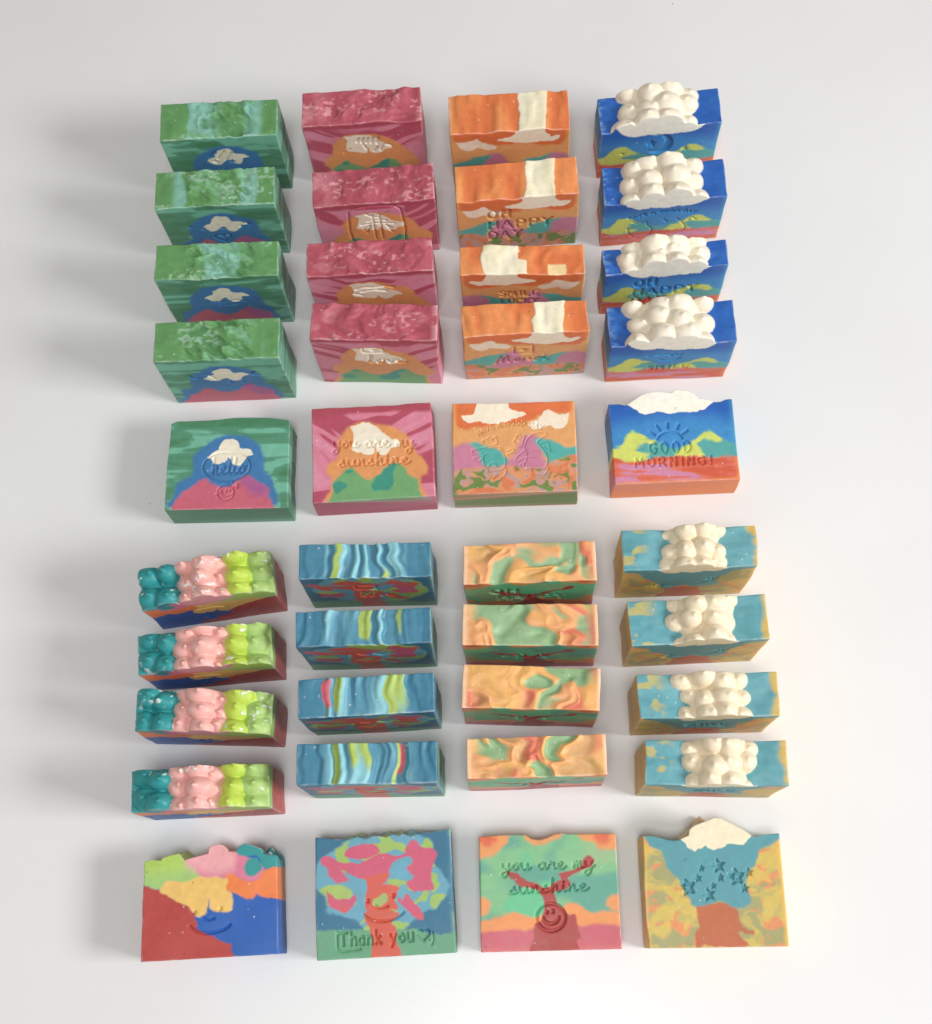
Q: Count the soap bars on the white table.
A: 40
